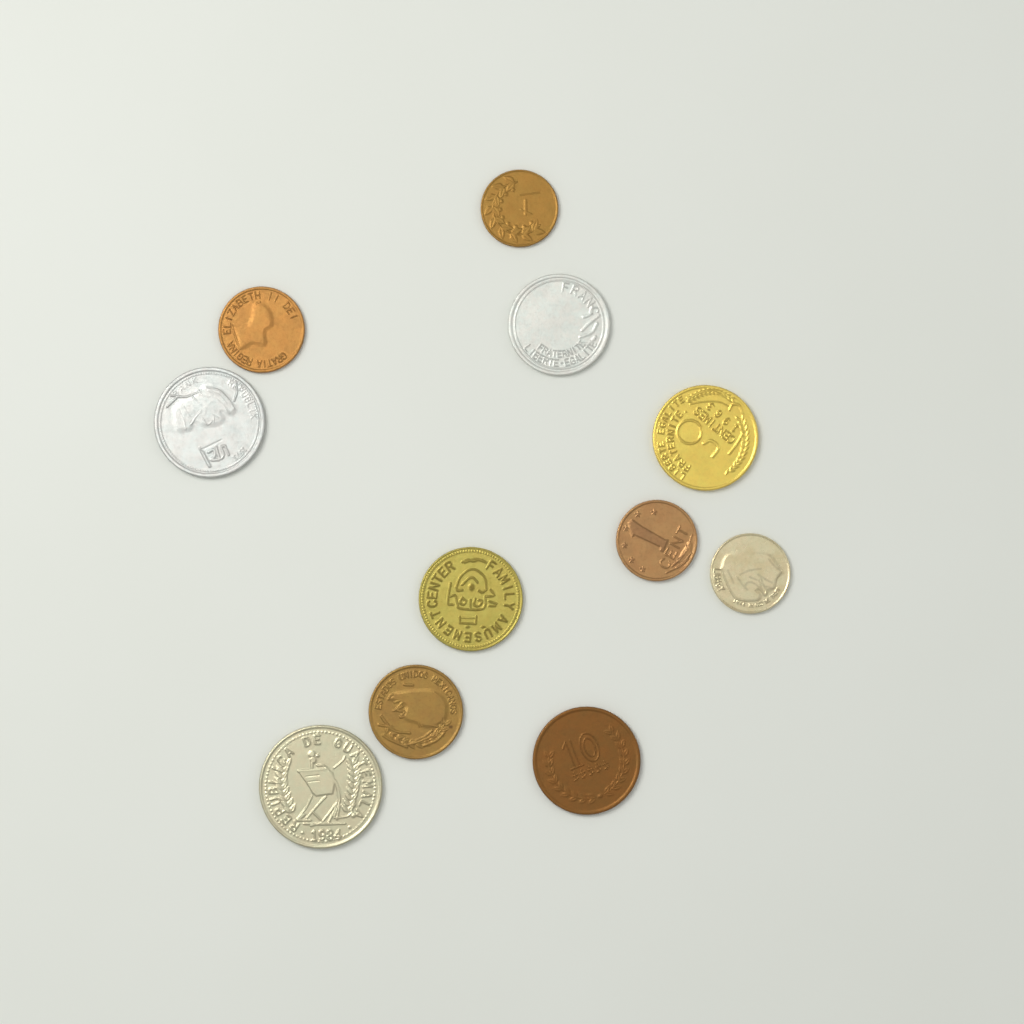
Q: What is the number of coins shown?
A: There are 11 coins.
